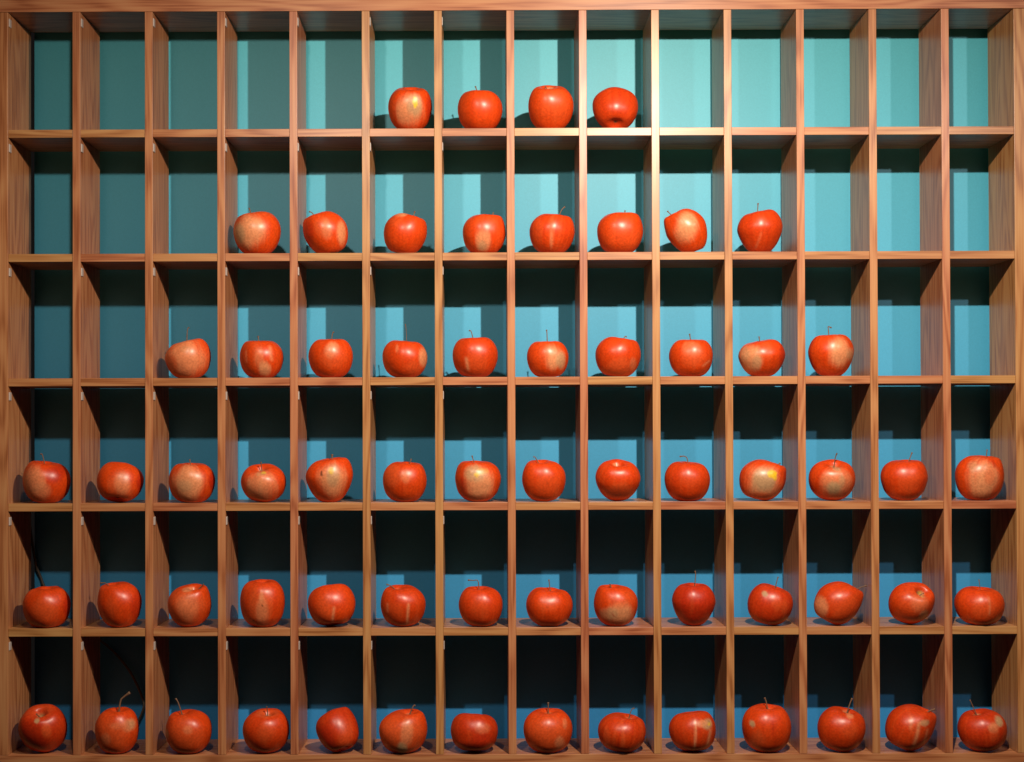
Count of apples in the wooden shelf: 64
